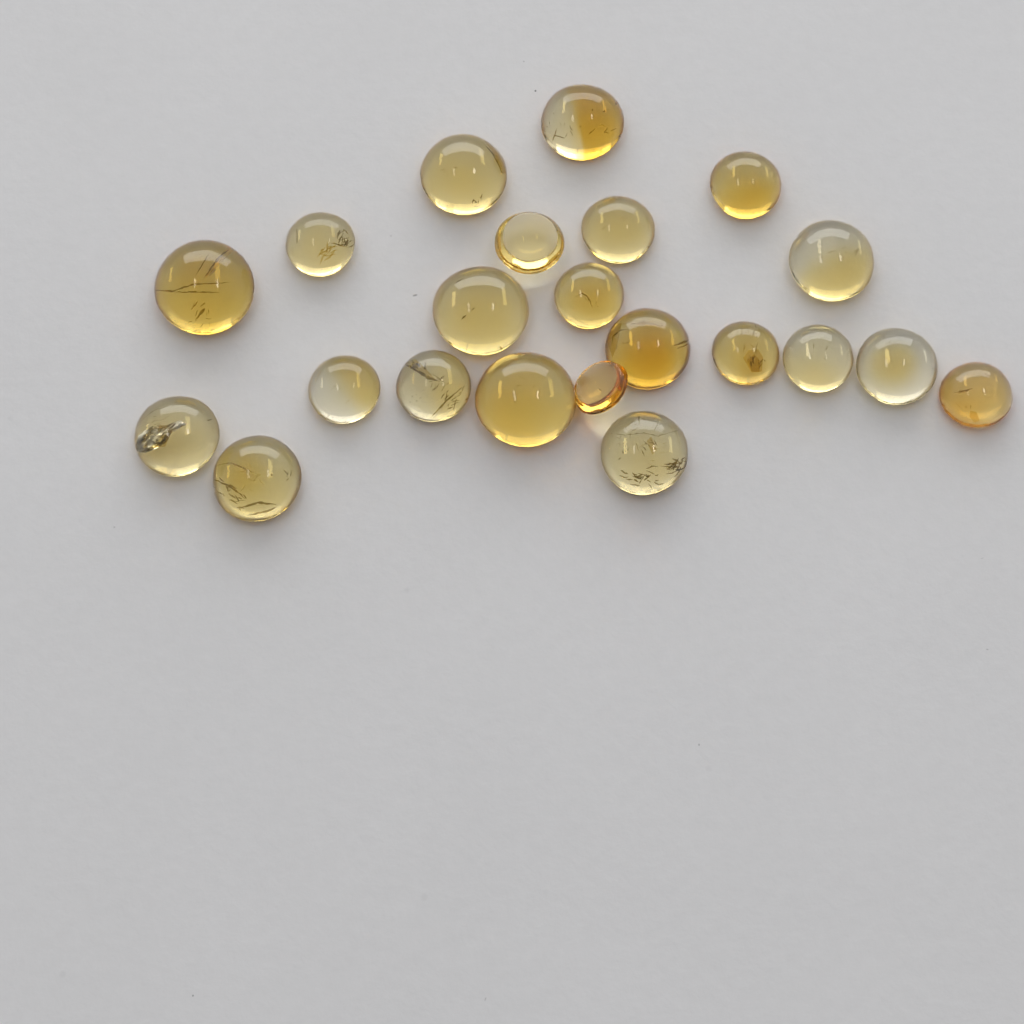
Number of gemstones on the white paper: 22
